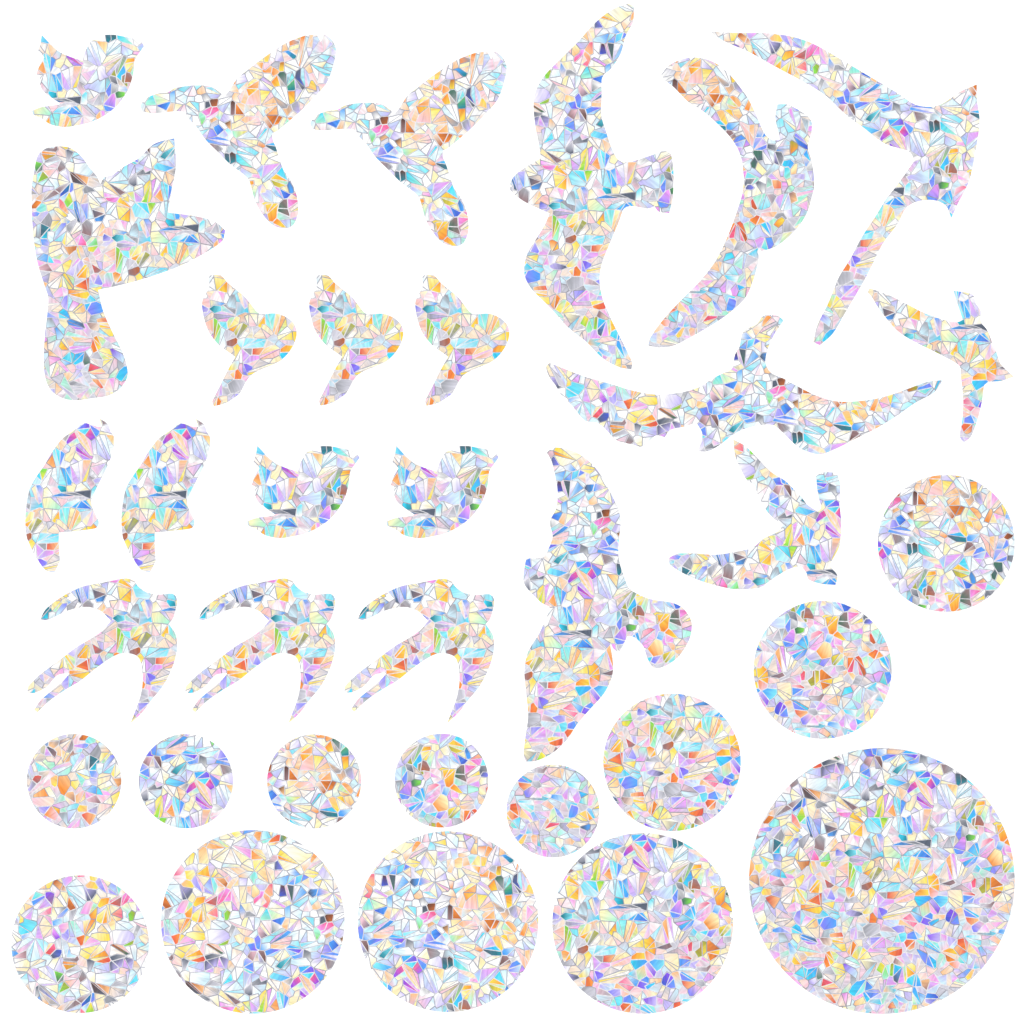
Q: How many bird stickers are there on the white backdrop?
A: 21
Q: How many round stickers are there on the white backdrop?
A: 13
